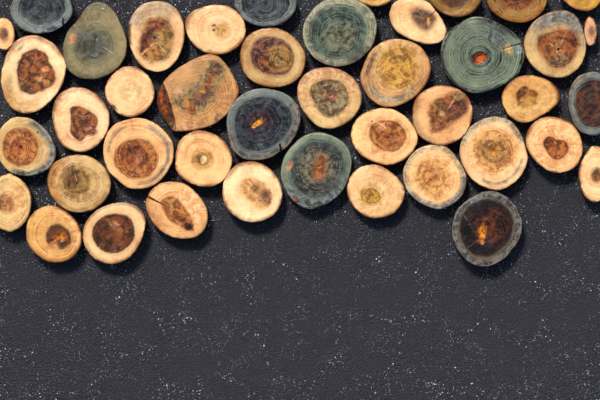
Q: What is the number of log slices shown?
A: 43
